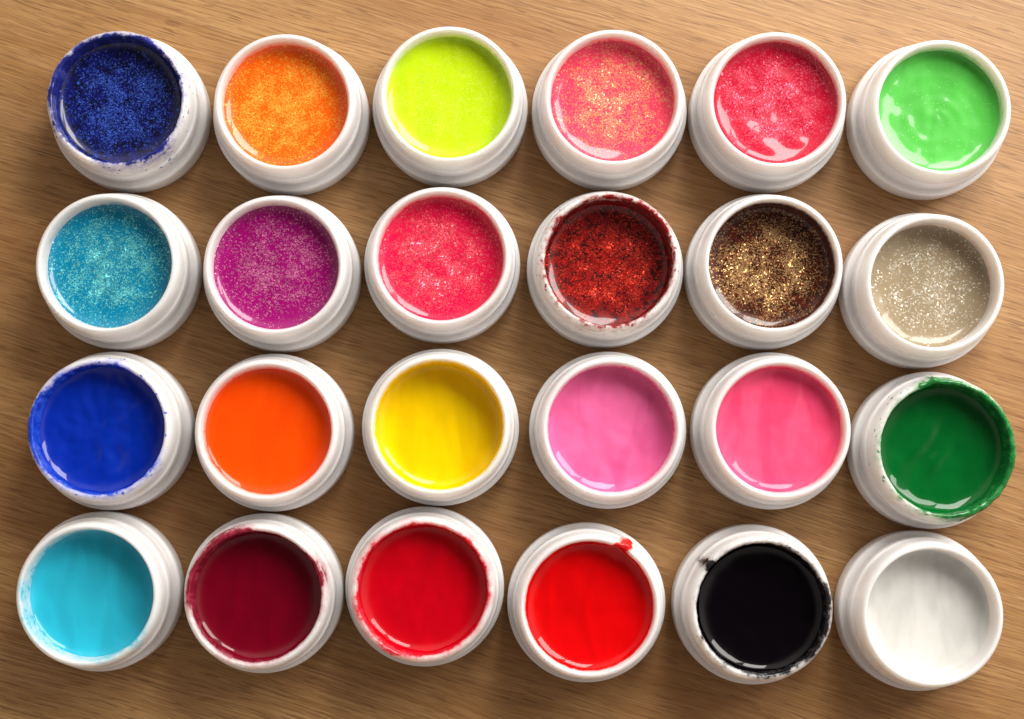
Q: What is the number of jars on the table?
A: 24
